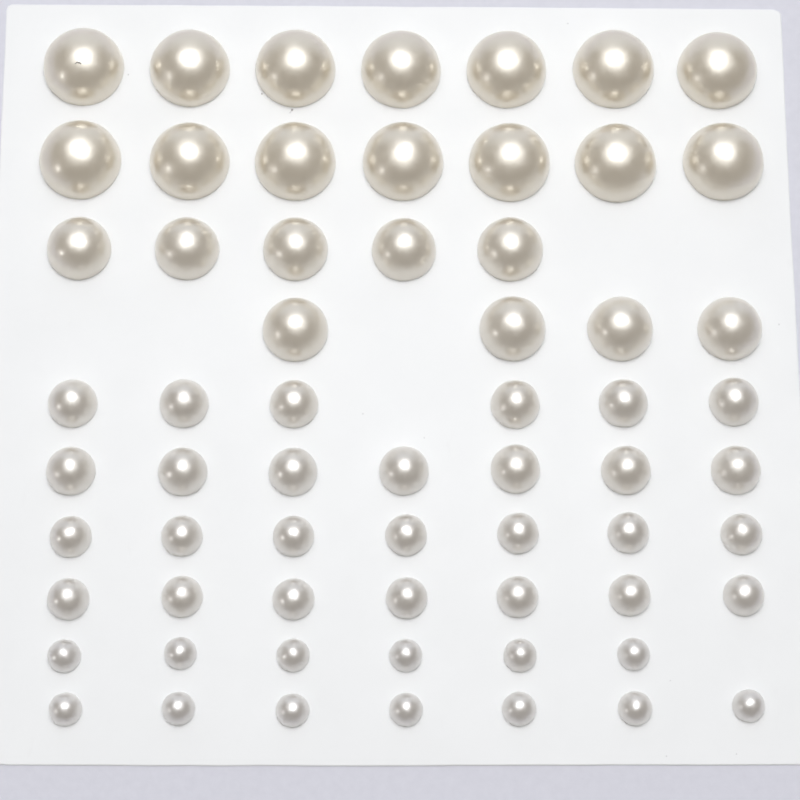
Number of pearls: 63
